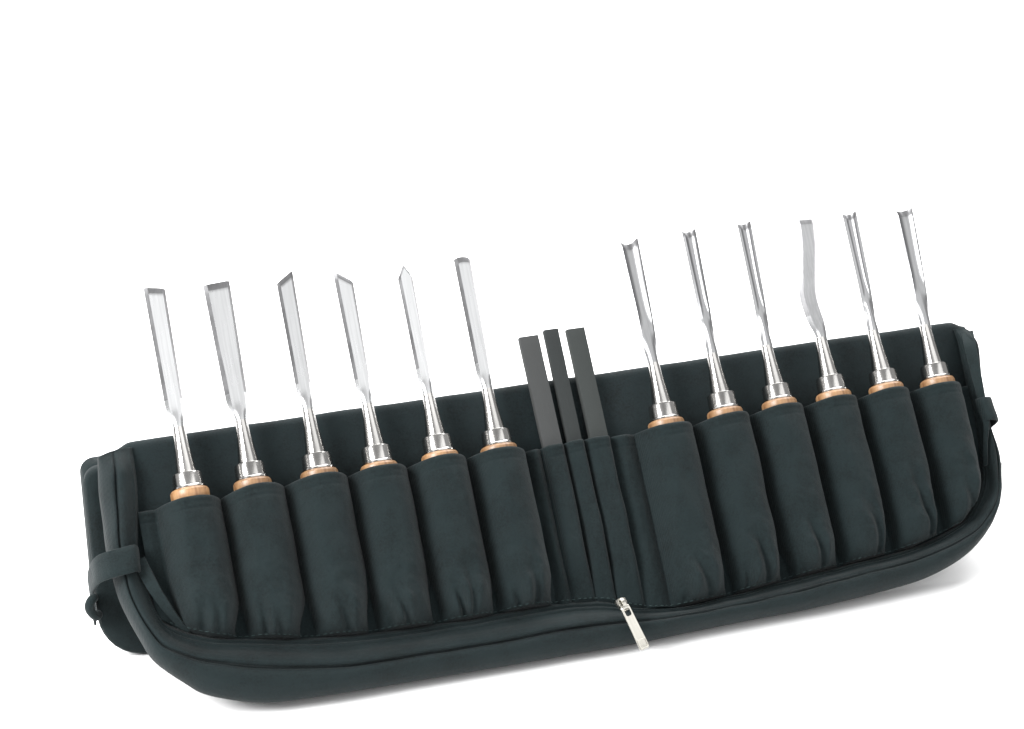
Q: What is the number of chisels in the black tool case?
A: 12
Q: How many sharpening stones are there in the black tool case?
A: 3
